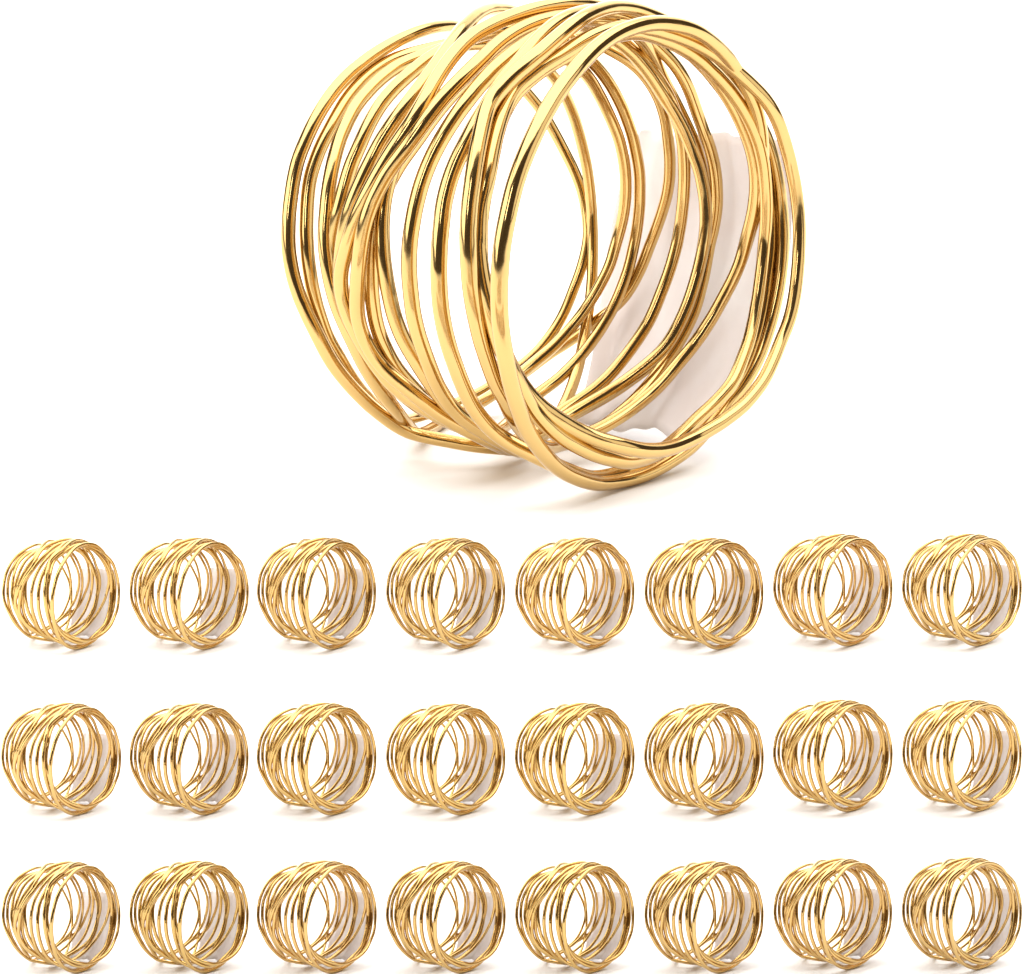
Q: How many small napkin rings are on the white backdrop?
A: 24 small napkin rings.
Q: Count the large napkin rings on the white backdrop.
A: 1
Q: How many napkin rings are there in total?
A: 25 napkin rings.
